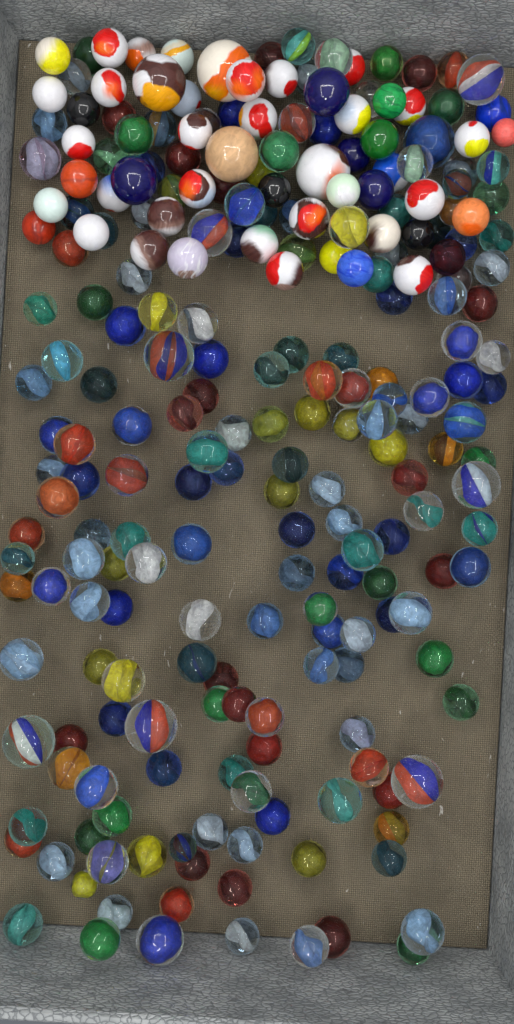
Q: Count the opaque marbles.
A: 51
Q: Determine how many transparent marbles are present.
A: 192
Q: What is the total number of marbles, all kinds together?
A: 243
